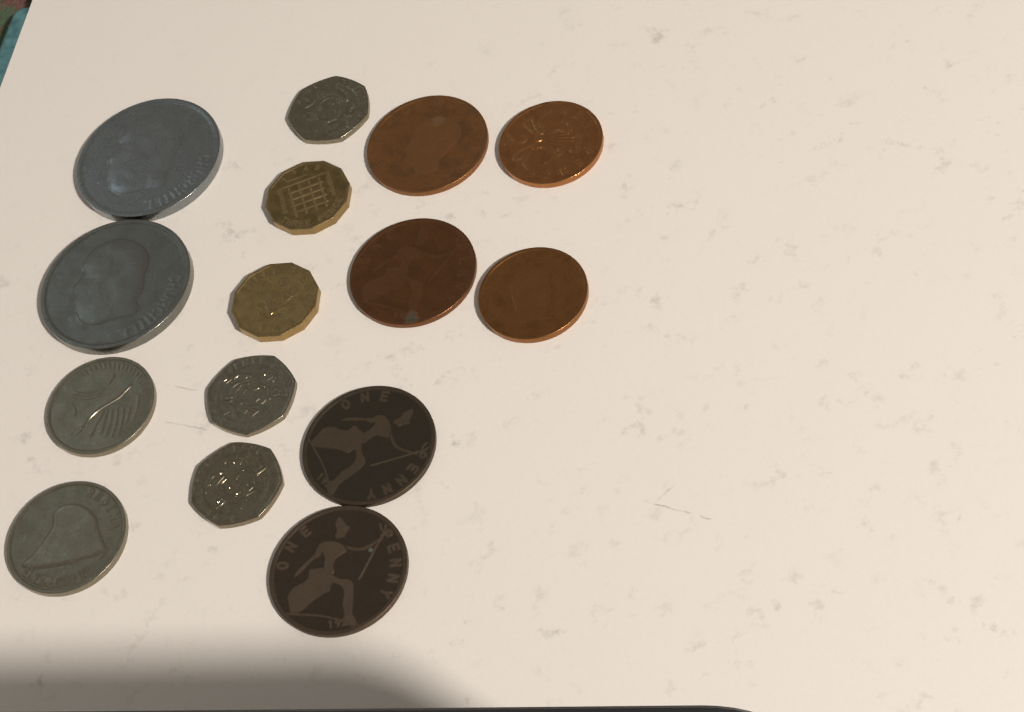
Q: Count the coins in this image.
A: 15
